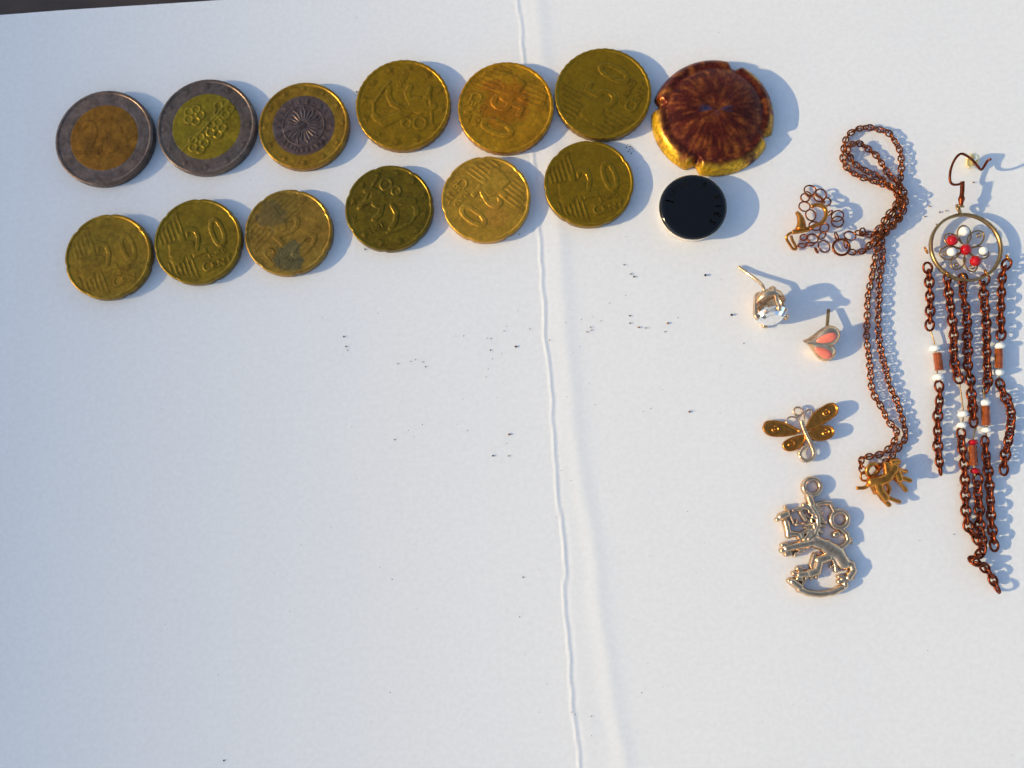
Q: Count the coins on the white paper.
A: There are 12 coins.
